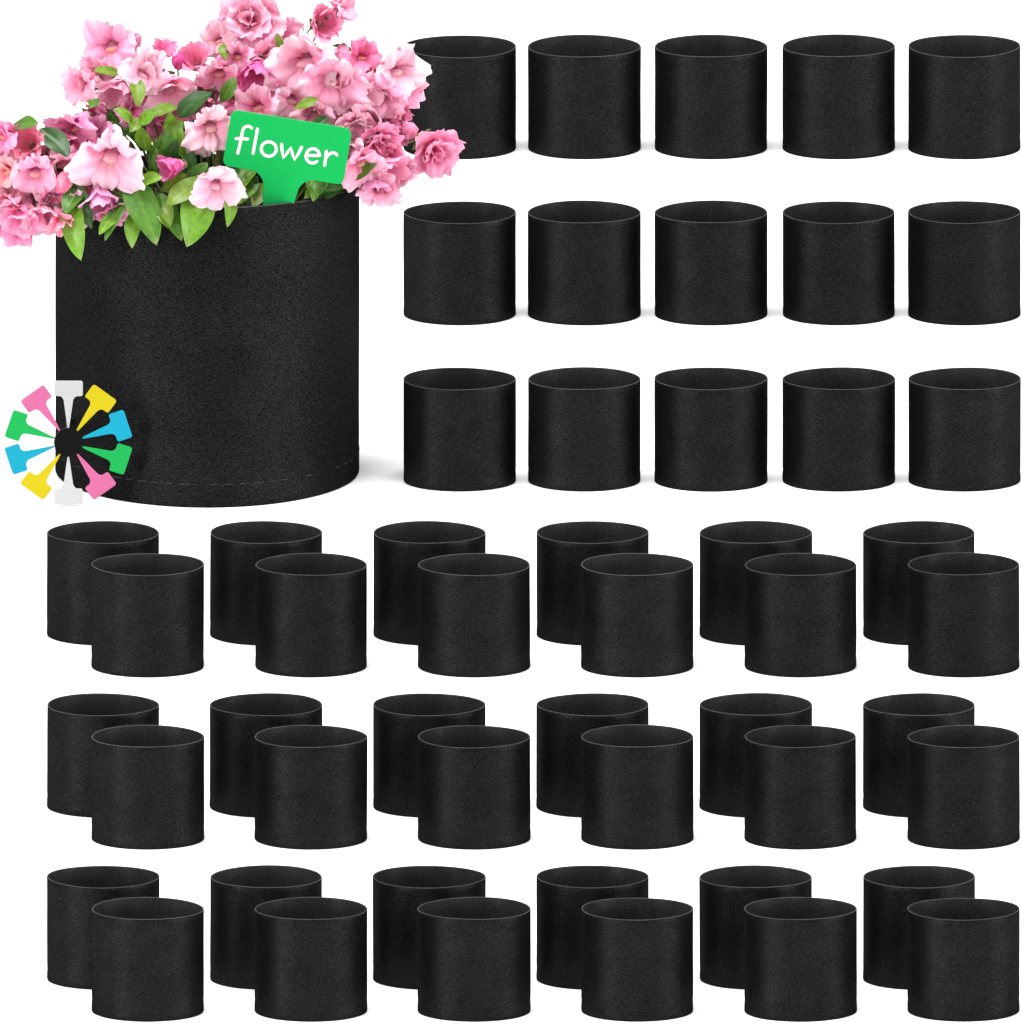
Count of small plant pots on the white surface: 51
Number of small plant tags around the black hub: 10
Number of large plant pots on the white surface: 1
